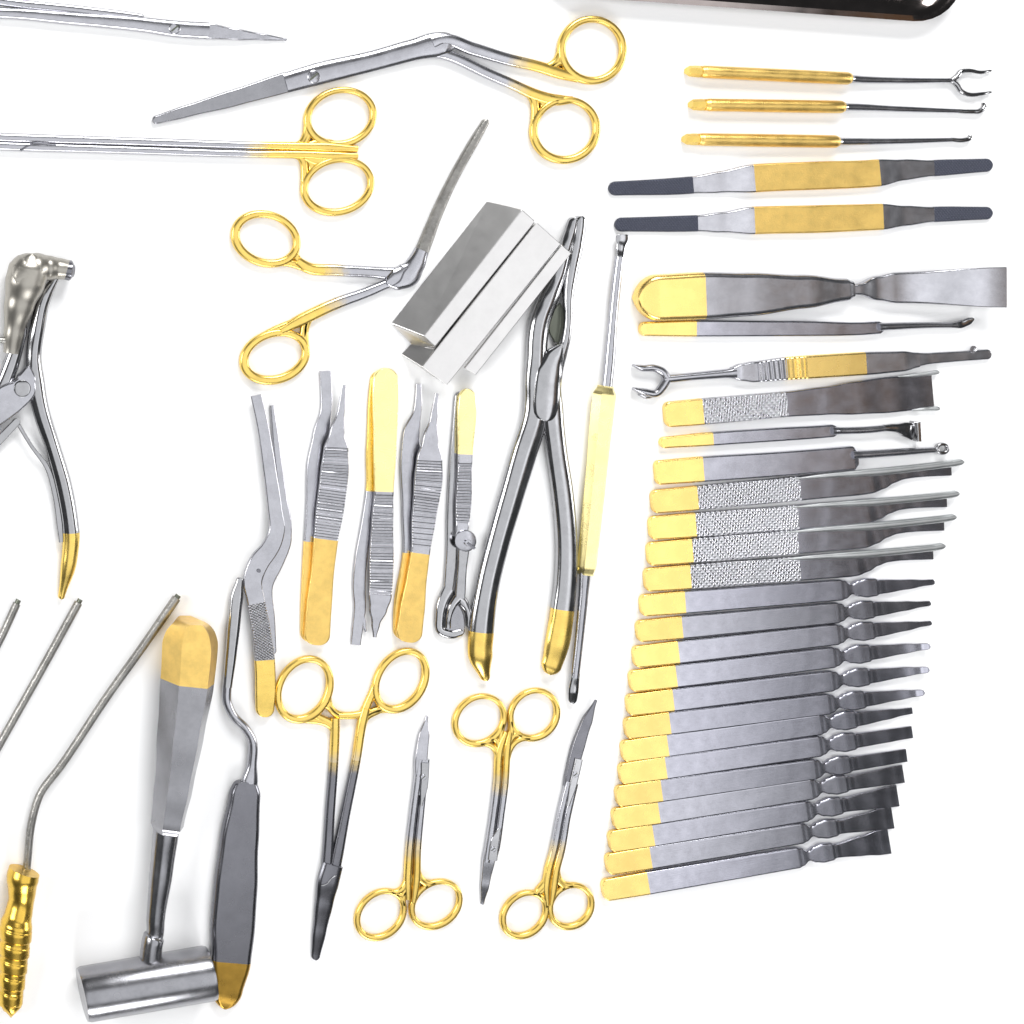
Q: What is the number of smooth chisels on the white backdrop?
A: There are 13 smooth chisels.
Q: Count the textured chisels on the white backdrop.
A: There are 5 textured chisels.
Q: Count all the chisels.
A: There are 18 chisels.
